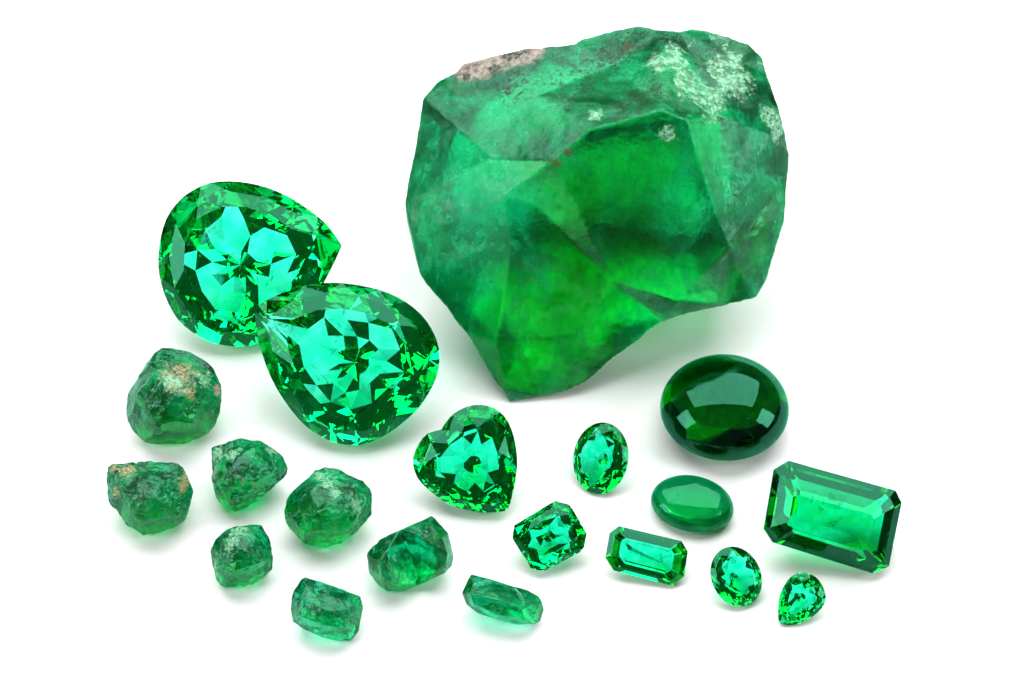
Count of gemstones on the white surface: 20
